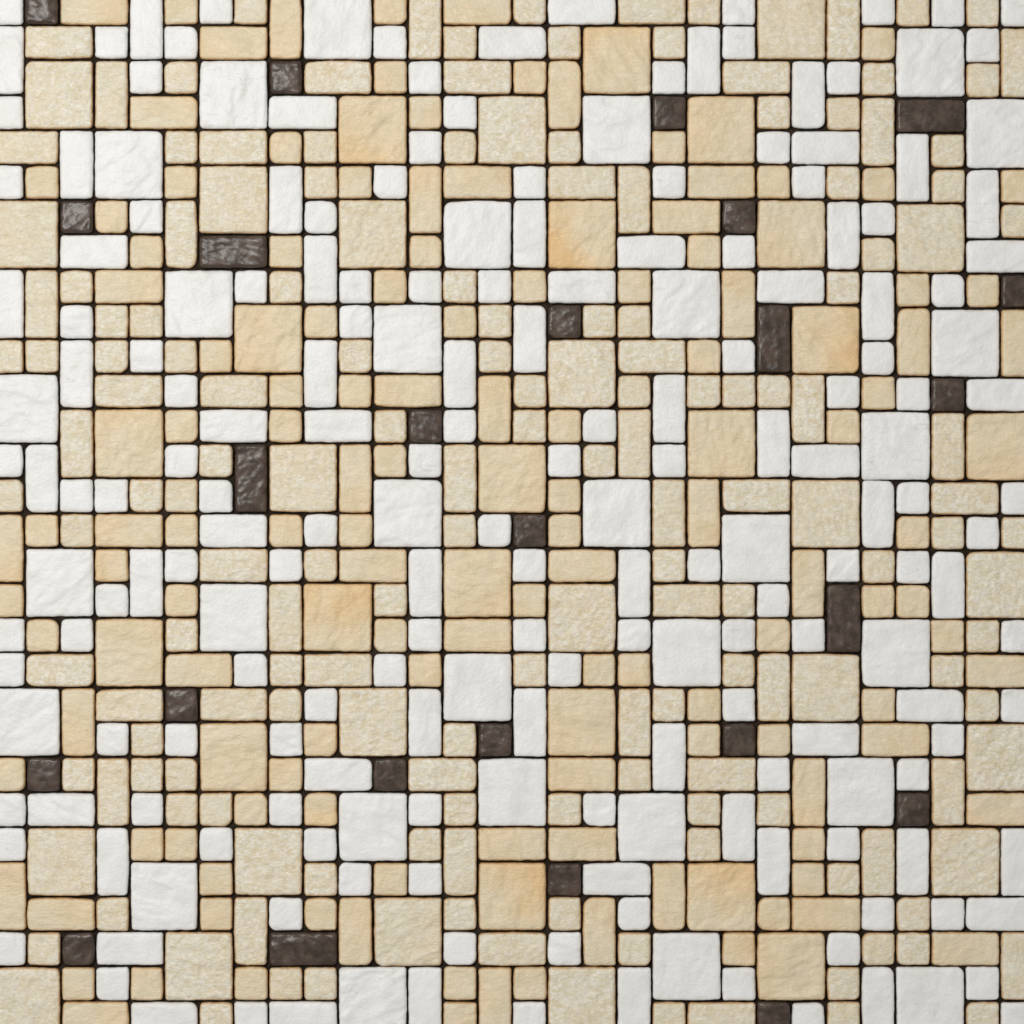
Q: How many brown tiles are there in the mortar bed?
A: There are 25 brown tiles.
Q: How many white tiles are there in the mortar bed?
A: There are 200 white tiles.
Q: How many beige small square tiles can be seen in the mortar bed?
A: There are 180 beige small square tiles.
